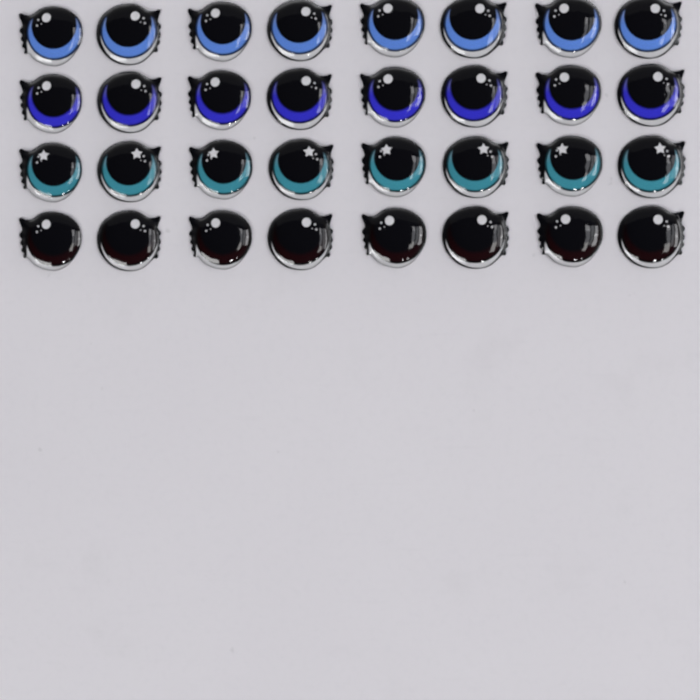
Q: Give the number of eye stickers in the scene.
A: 32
